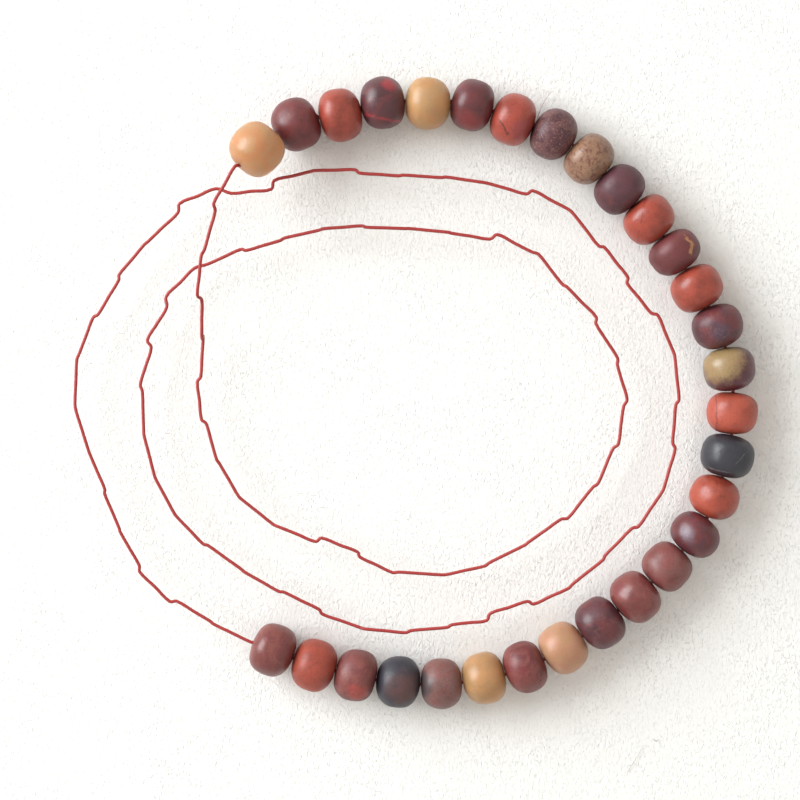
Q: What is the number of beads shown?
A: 30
